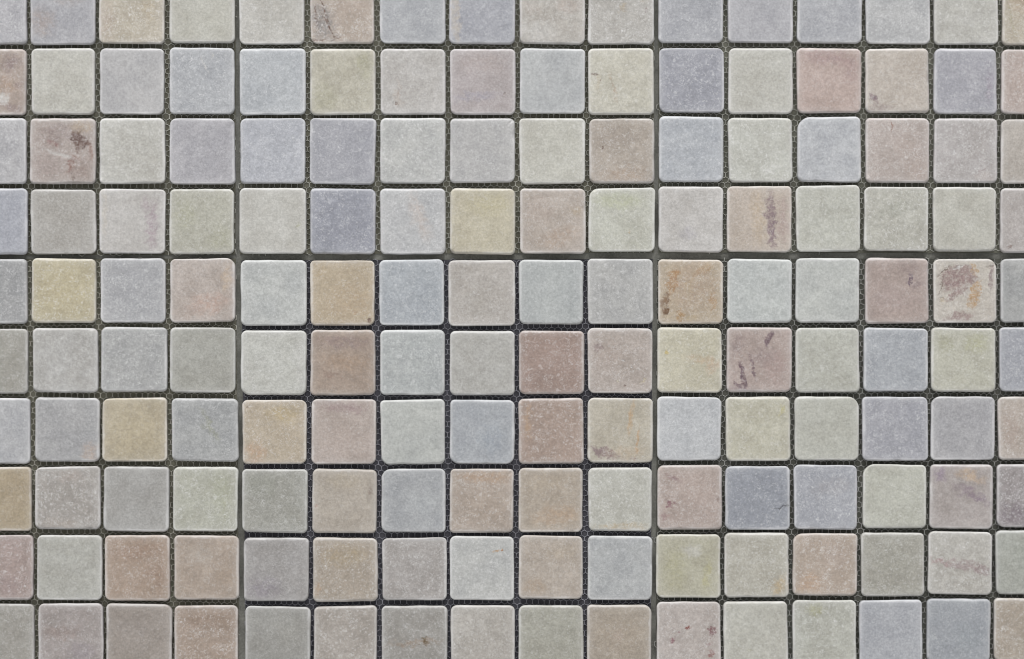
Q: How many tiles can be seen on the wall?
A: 160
